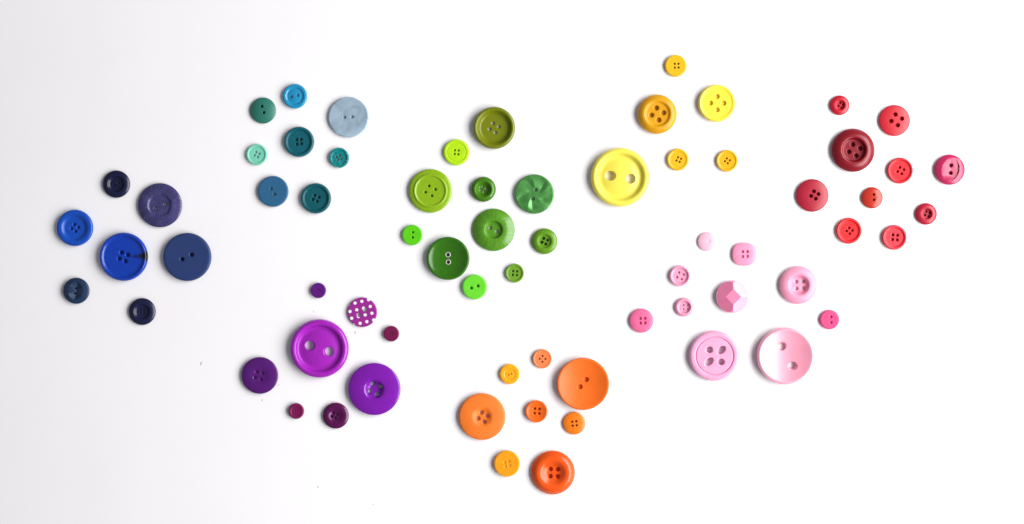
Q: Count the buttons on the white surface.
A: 68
